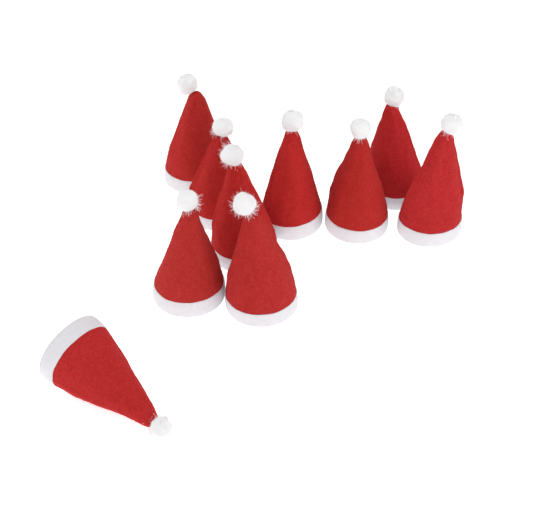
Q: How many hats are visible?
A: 10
